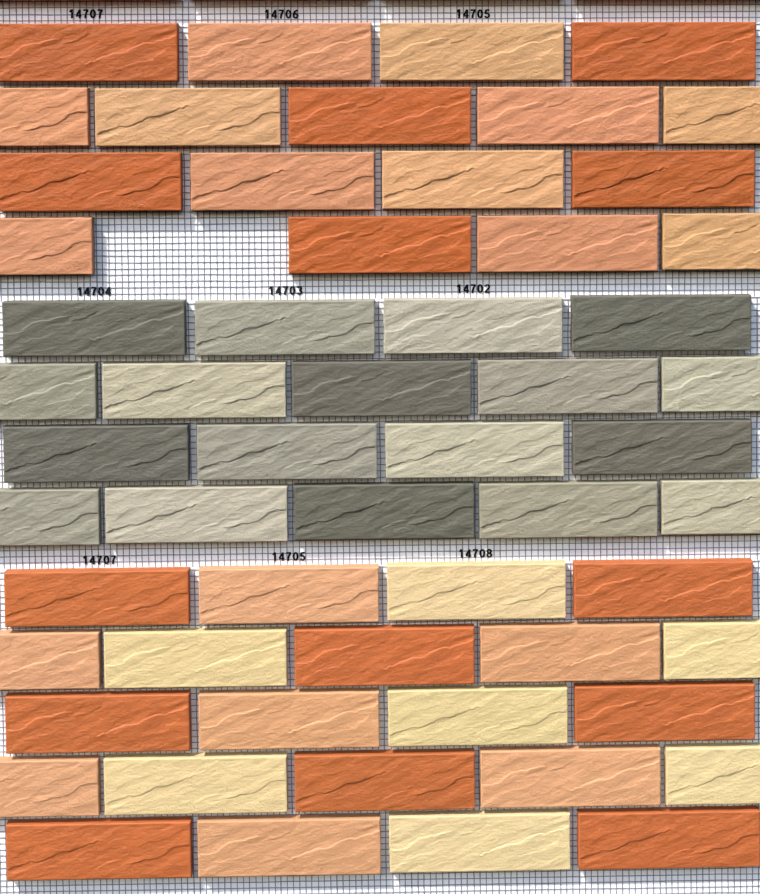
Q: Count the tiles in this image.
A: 57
